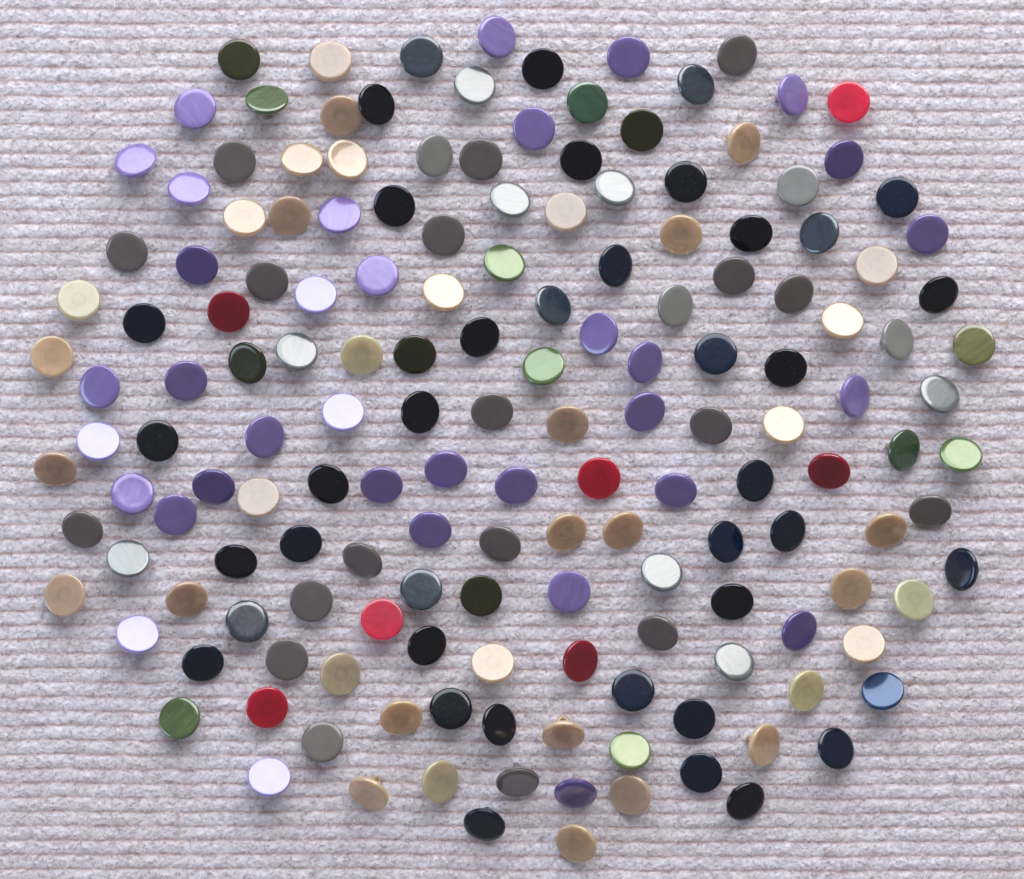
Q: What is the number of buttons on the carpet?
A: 164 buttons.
